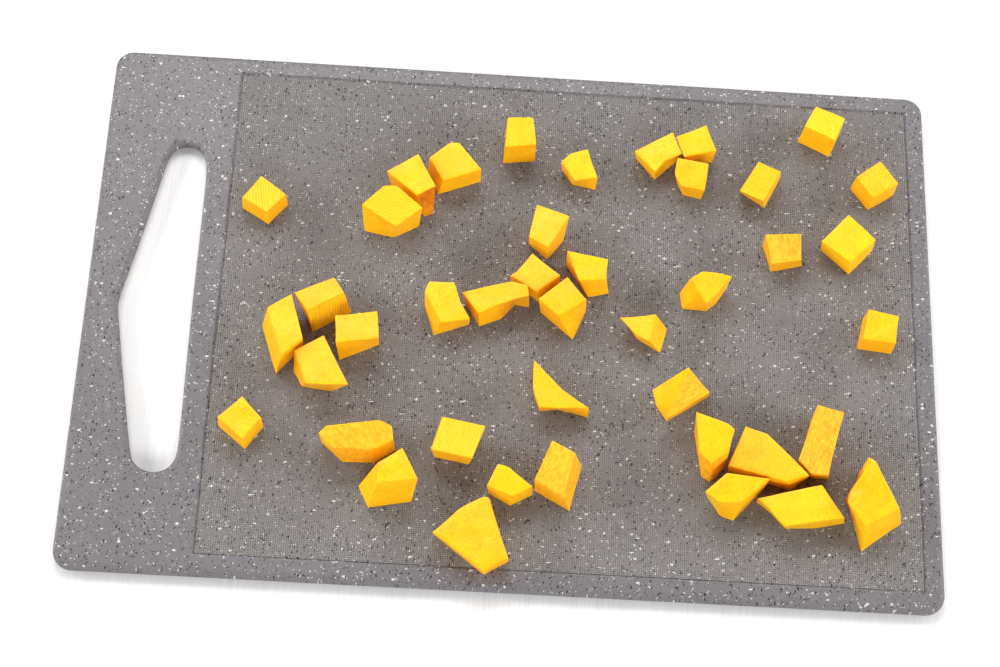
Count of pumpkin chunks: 42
